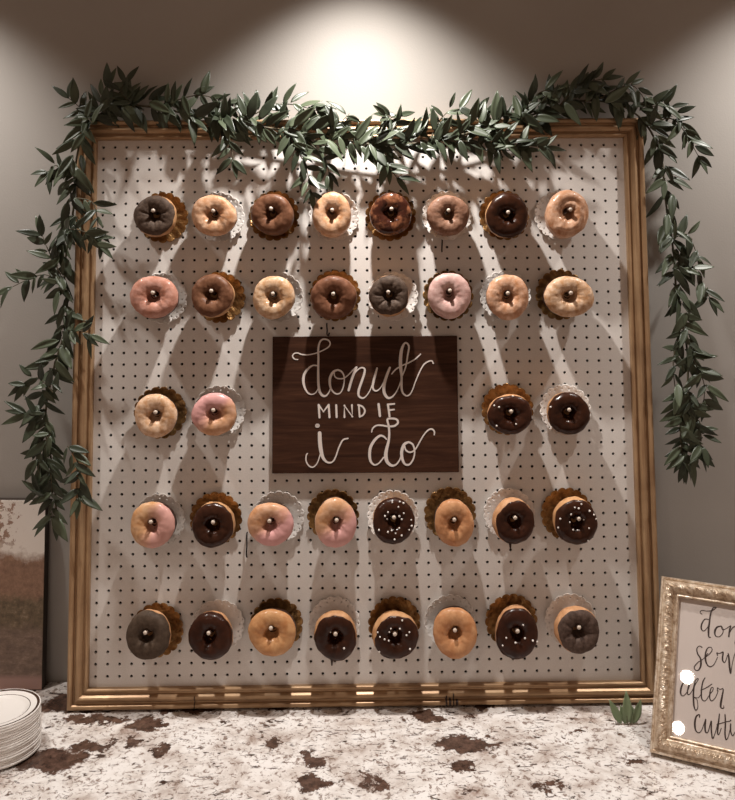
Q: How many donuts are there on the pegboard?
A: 36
